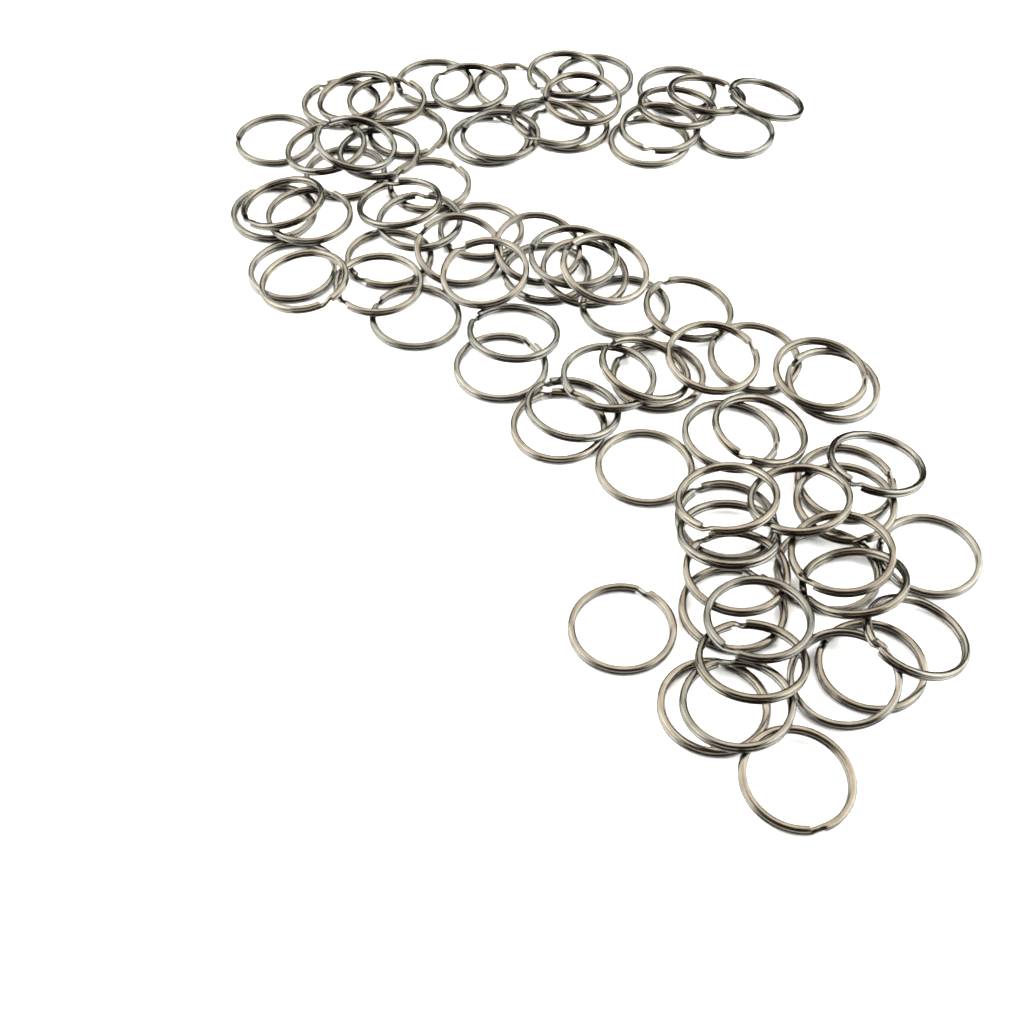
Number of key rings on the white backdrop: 83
